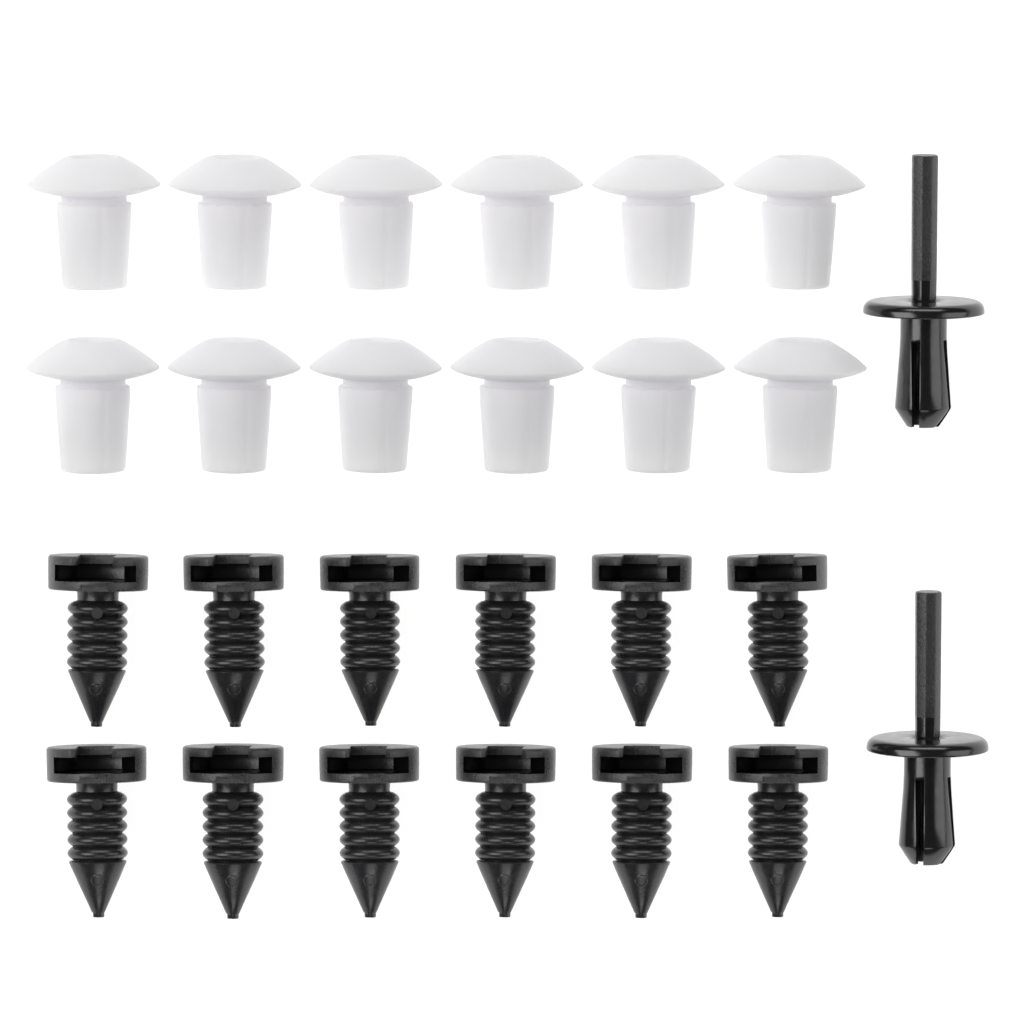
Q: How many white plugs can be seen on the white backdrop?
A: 12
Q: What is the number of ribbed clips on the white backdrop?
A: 12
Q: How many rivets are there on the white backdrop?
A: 2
